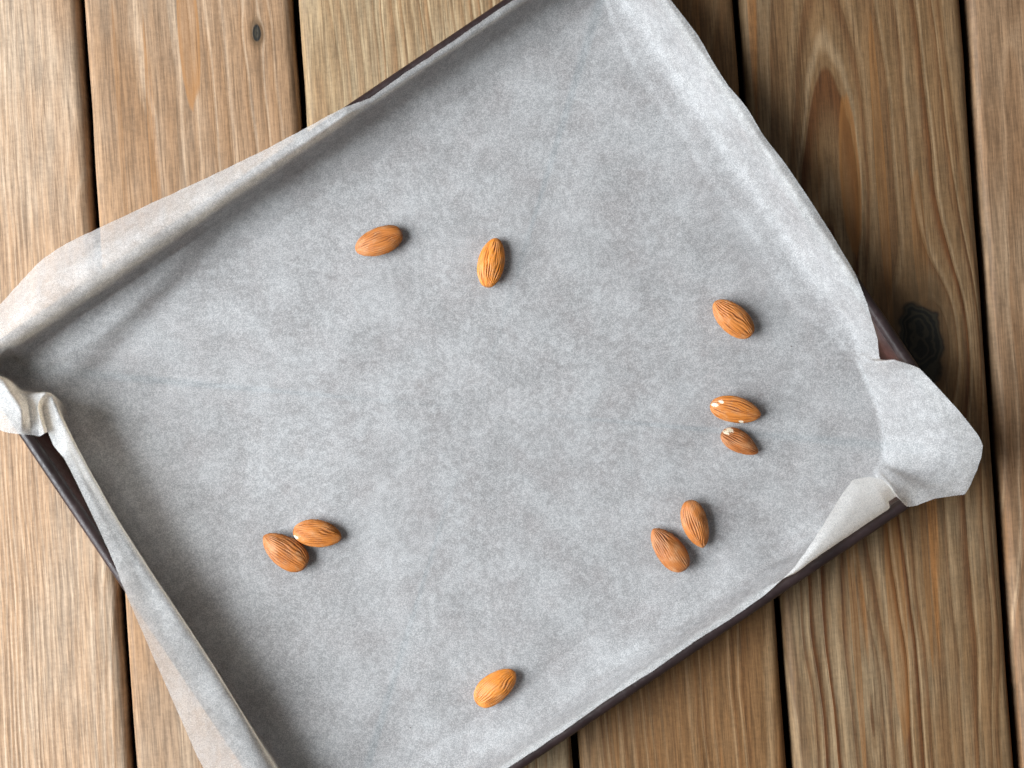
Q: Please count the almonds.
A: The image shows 10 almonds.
